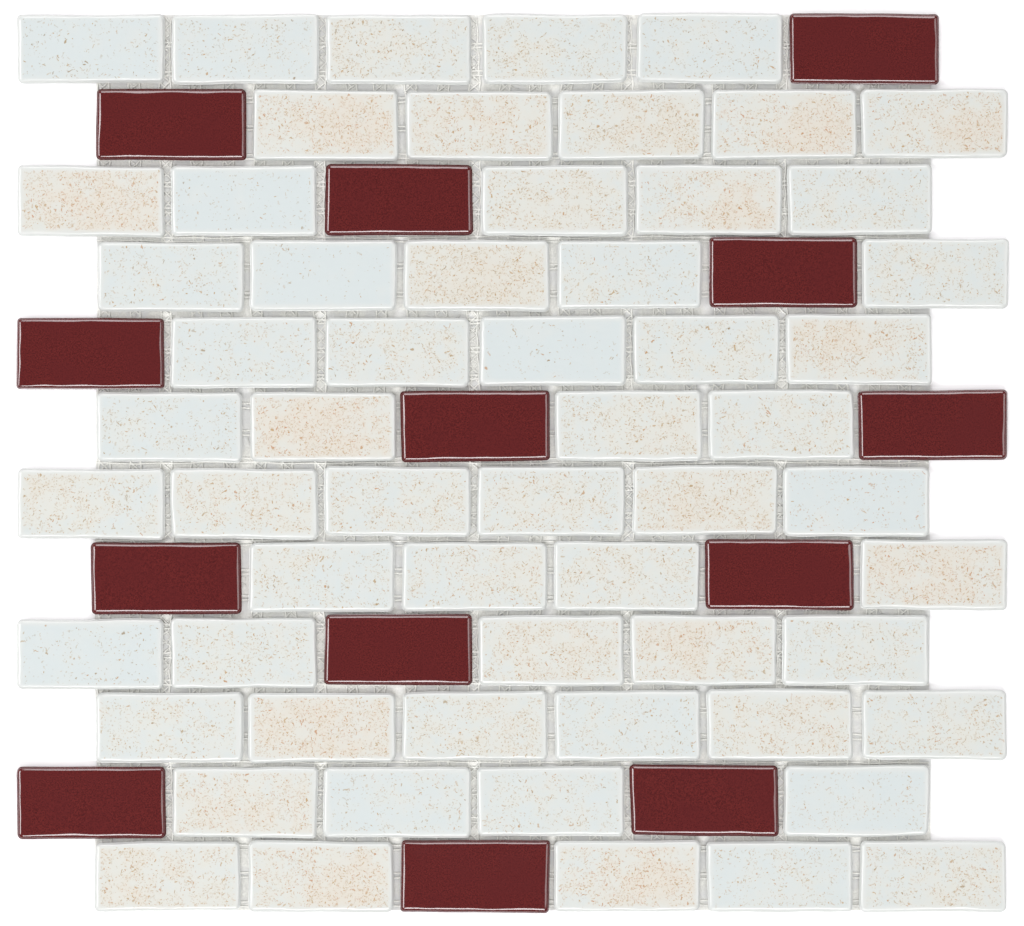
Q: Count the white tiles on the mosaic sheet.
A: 59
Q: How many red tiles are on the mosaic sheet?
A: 13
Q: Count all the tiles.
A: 72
